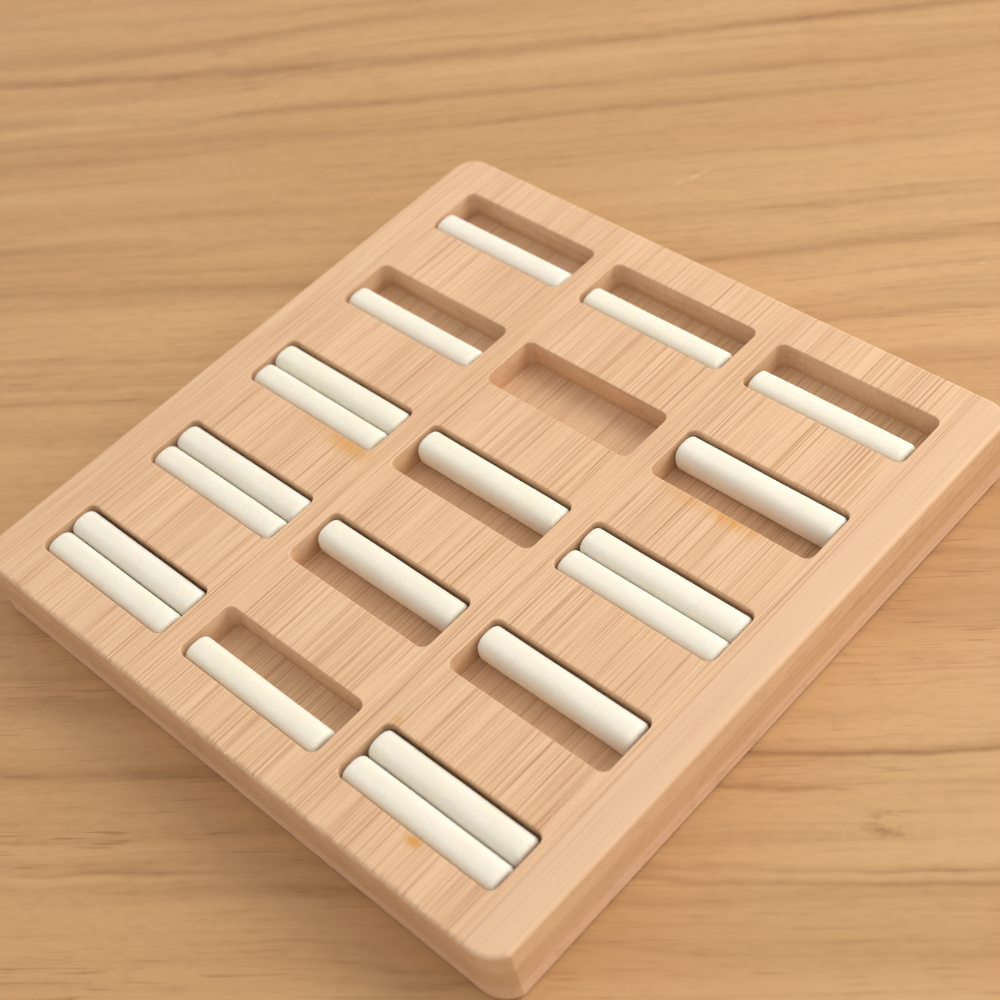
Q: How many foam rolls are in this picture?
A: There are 19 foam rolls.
